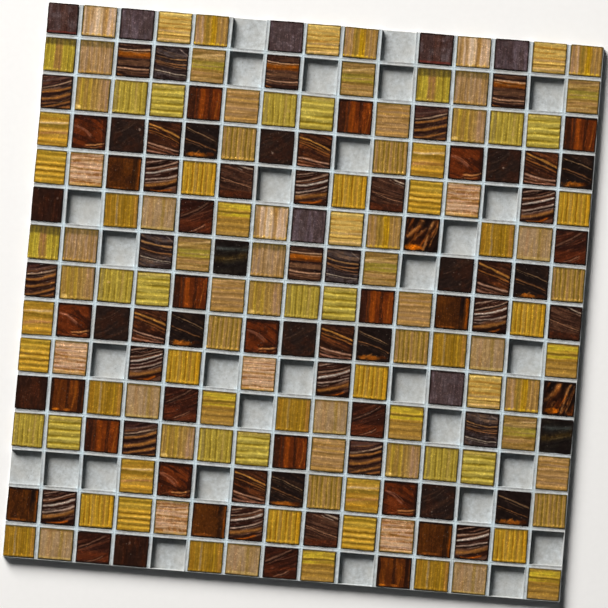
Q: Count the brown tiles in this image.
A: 87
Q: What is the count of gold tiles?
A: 108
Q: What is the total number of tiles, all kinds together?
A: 195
